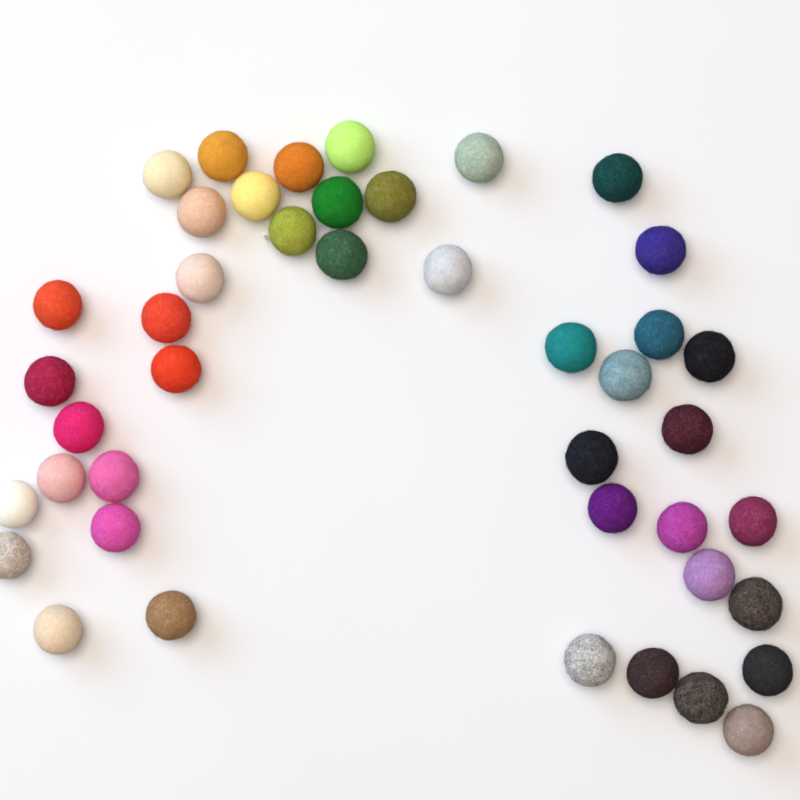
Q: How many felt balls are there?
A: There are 43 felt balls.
